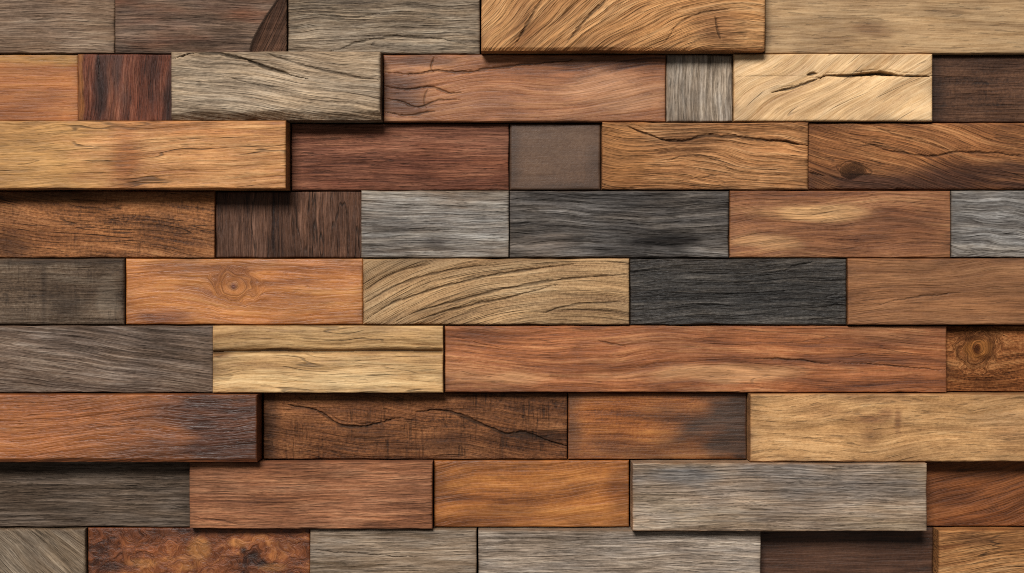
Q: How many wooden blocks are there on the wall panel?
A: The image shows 47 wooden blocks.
